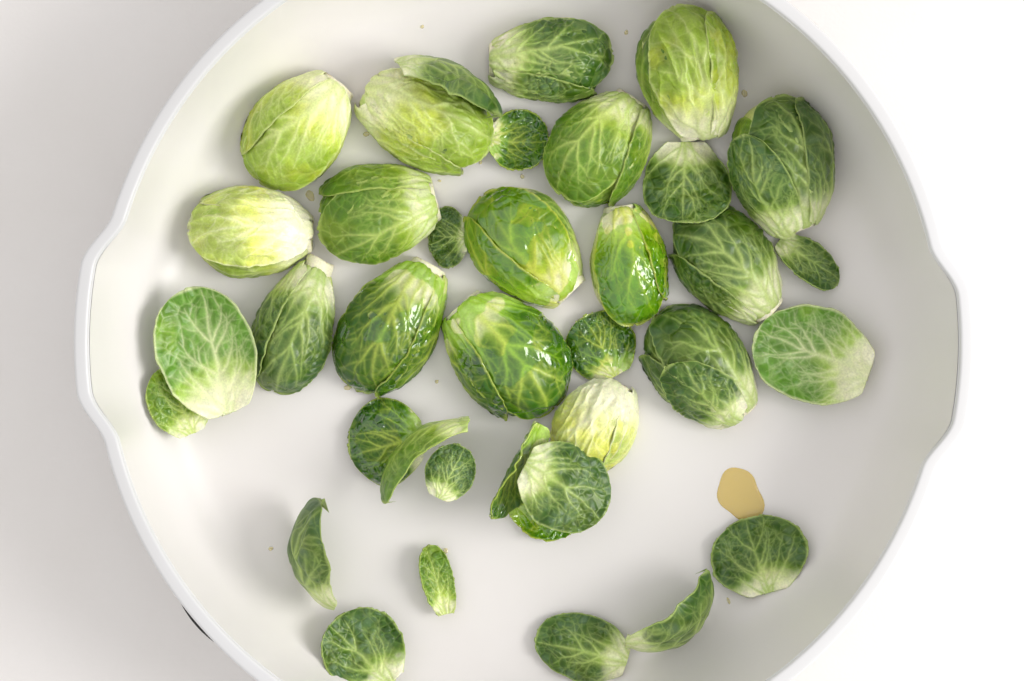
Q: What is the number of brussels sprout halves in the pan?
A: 16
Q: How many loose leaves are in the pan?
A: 21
